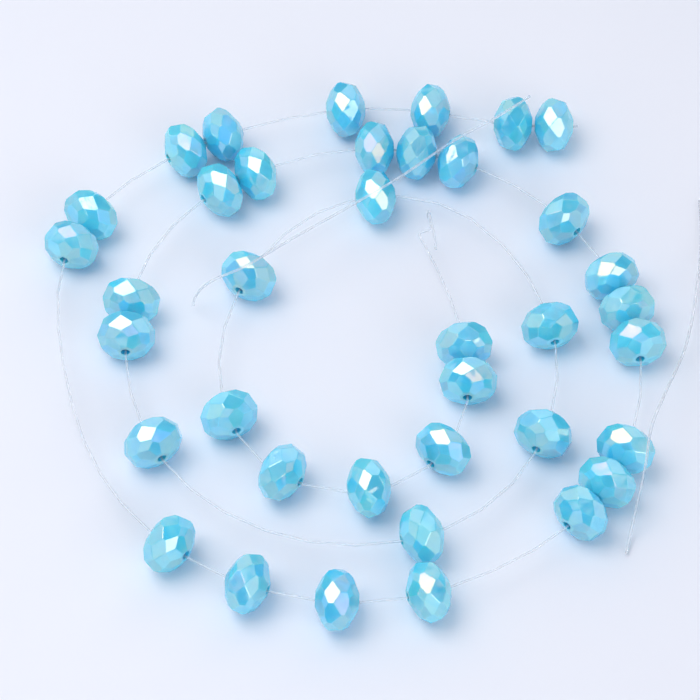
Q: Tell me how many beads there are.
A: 38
